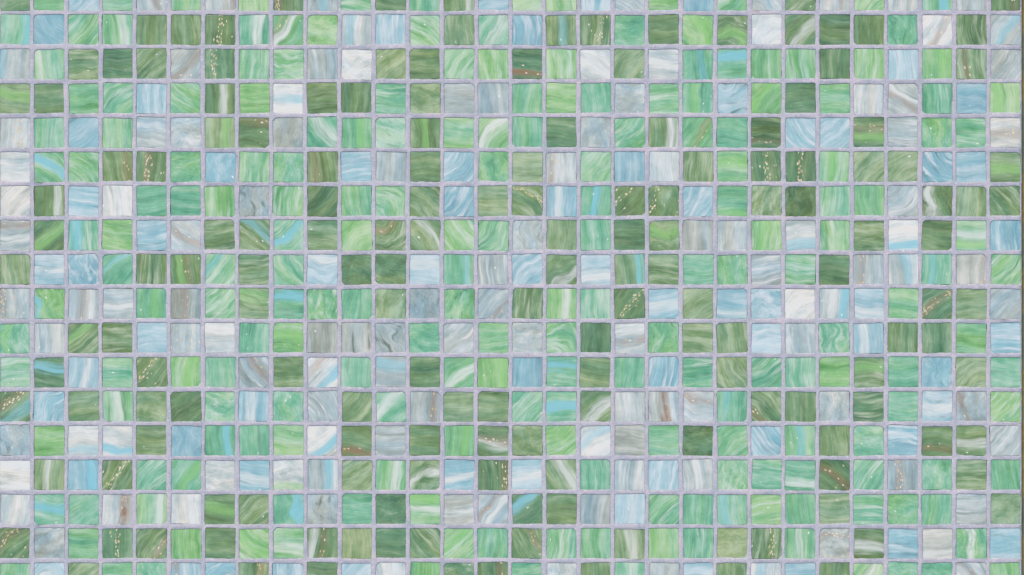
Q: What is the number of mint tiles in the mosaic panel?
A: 199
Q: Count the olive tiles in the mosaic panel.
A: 164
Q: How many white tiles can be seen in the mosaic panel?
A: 112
